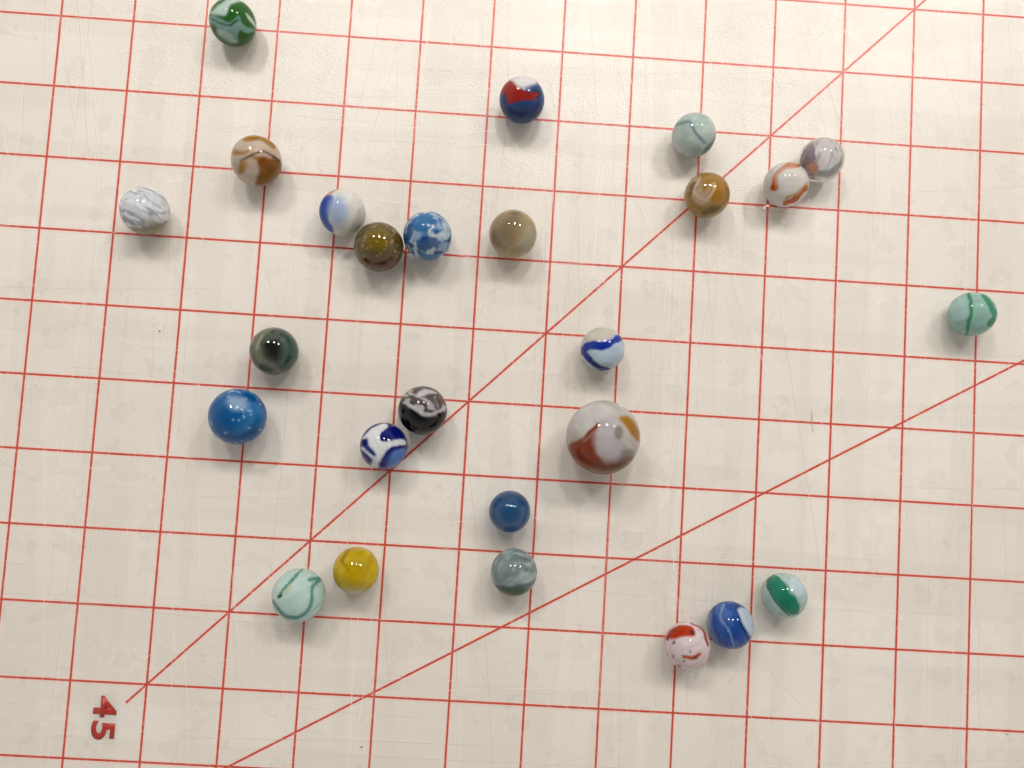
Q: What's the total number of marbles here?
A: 26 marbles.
